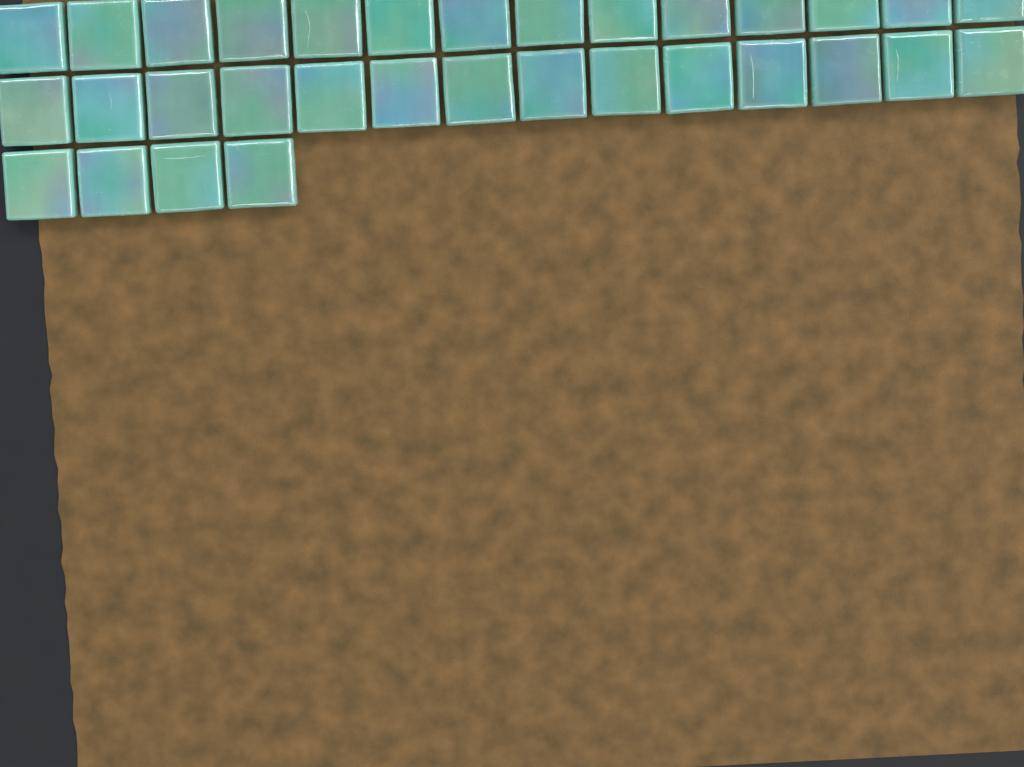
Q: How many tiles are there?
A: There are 32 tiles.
